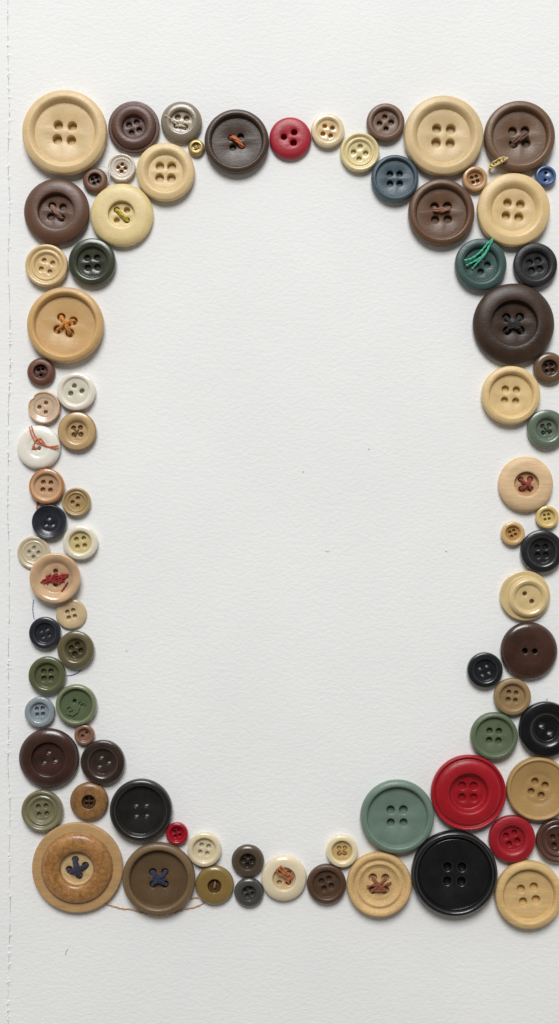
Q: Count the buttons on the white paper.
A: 81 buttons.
